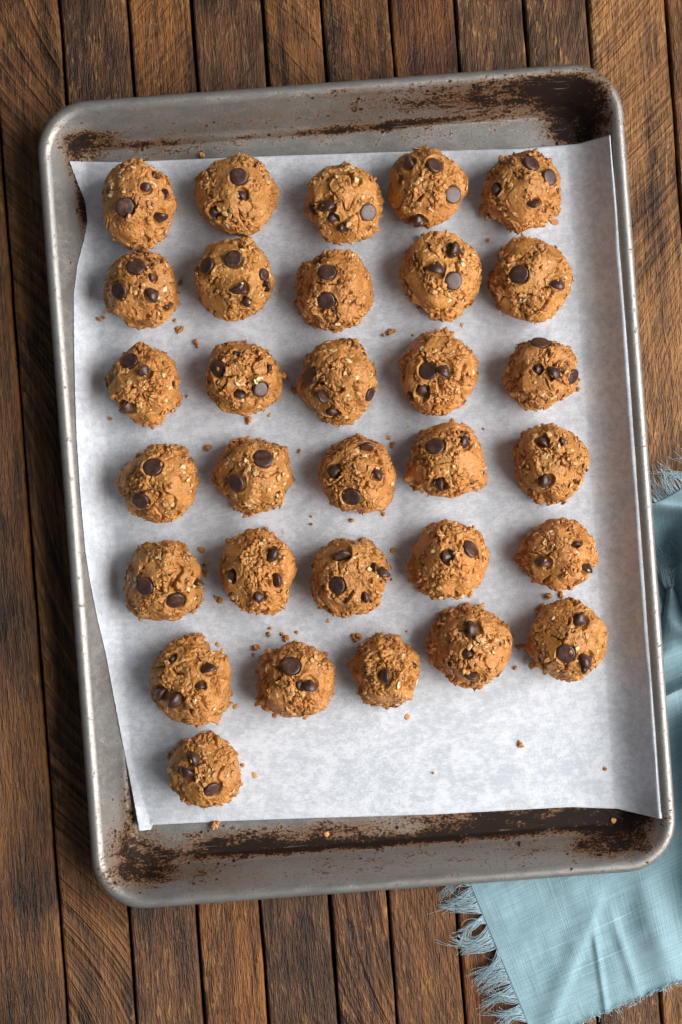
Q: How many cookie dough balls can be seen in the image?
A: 31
